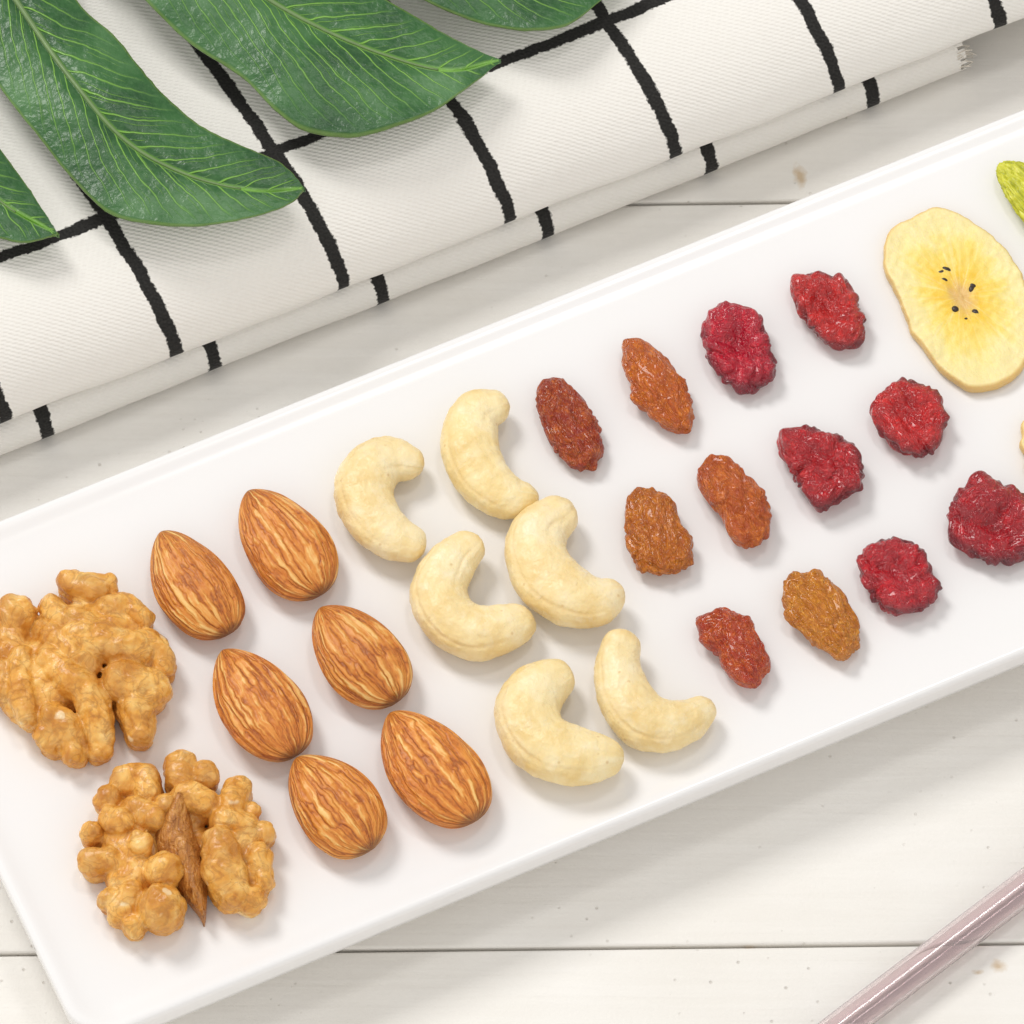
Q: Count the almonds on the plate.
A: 6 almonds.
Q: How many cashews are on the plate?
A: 6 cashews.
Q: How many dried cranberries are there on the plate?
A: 6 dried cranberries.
